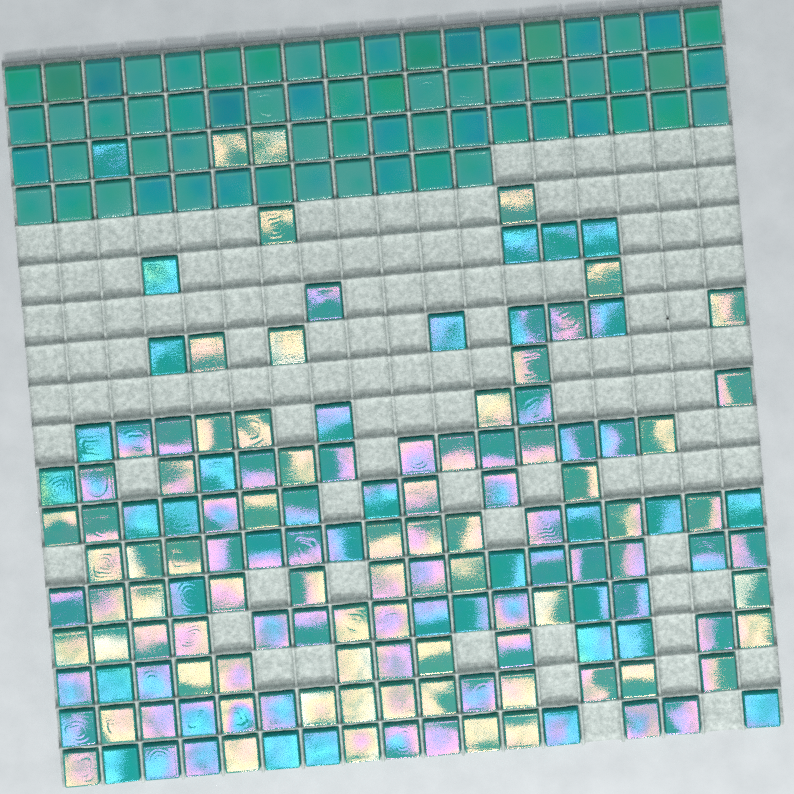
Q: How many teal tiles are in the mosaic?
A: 63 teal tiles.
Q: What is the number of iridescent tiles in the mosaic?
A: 144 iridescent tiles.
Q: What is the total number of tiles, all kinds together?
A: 207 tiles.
